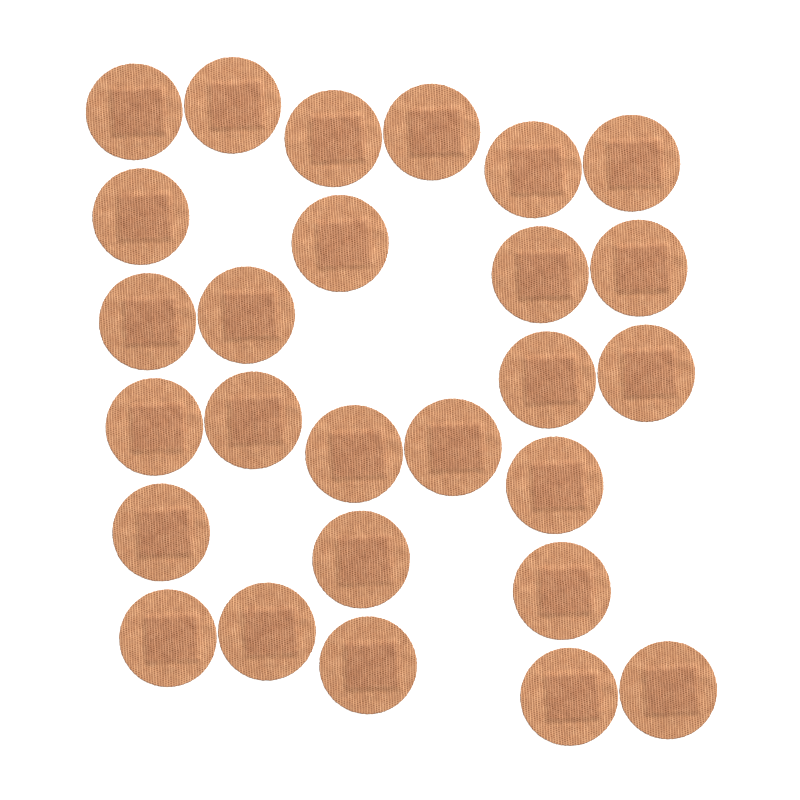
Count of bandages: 27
